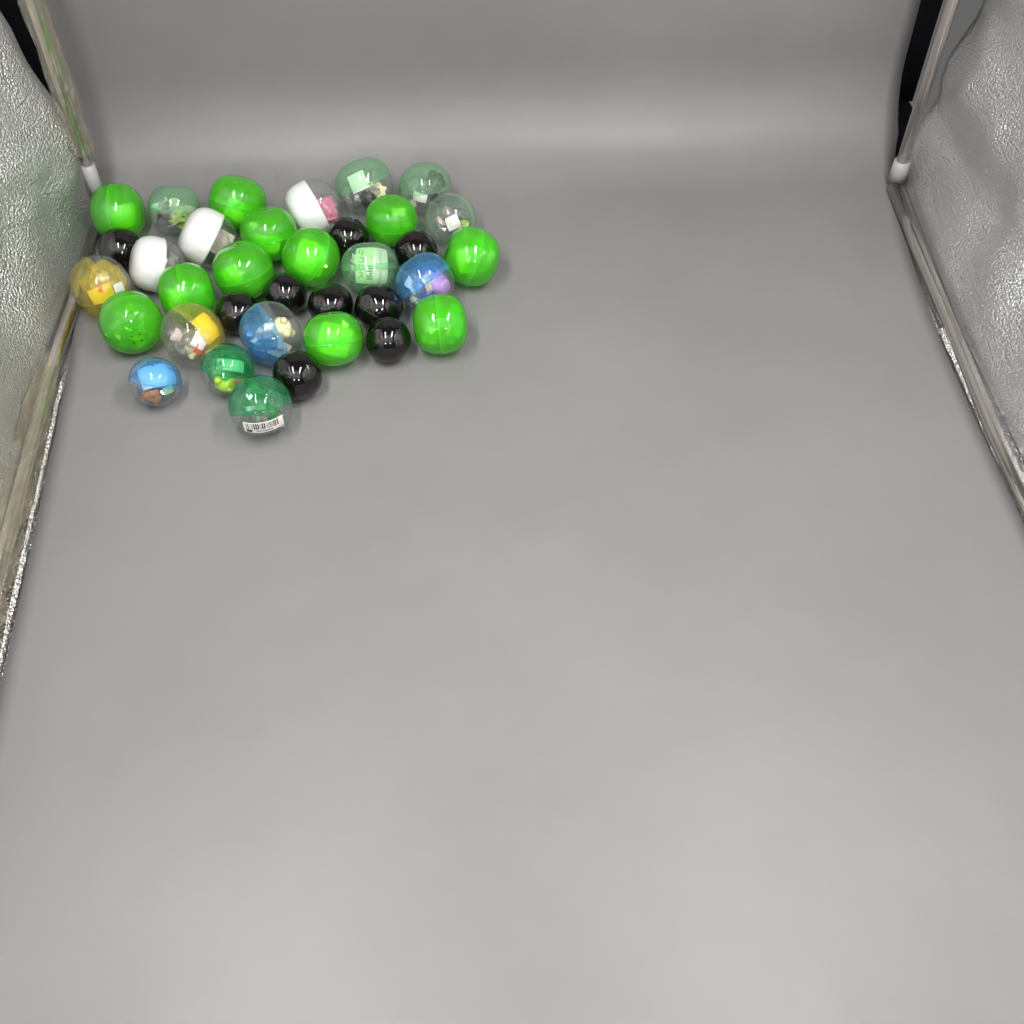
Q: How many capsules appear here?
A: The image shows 35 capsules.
